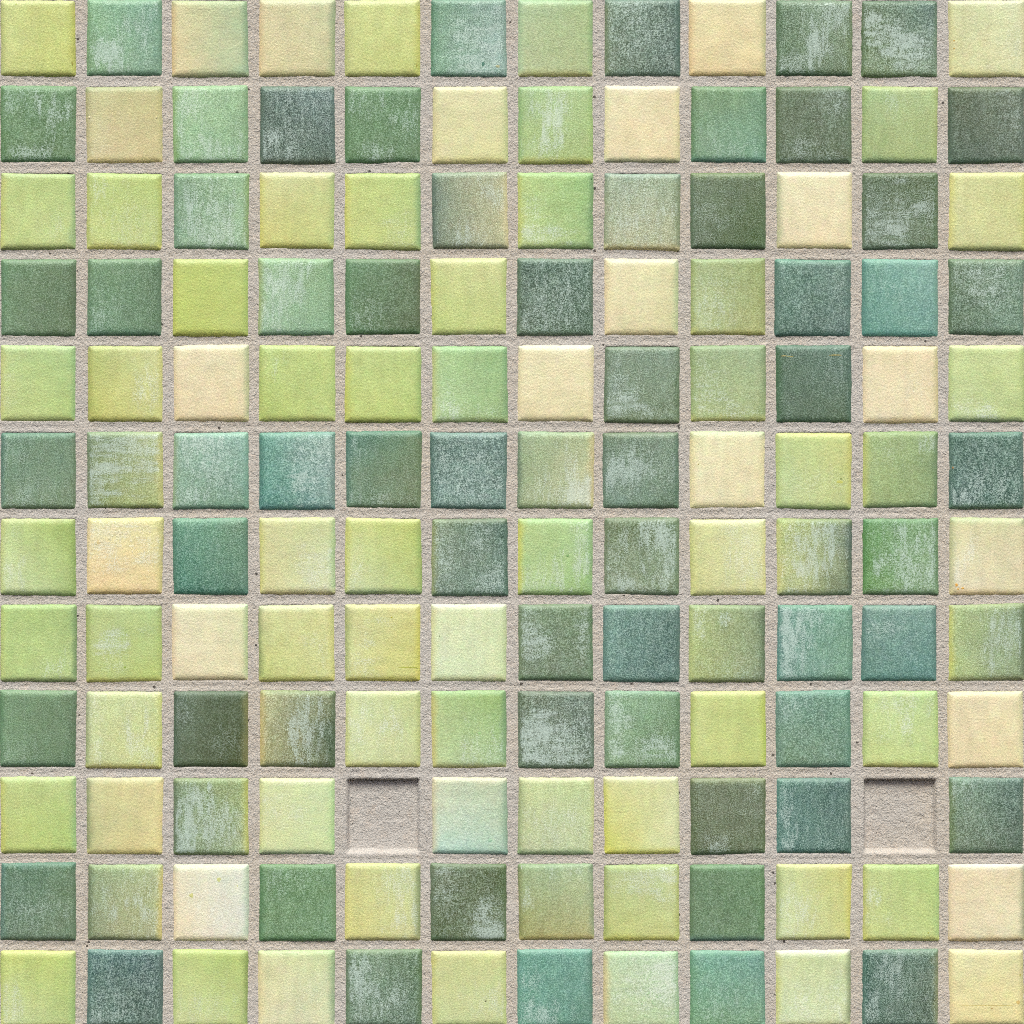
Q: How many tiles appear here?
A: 142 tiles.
